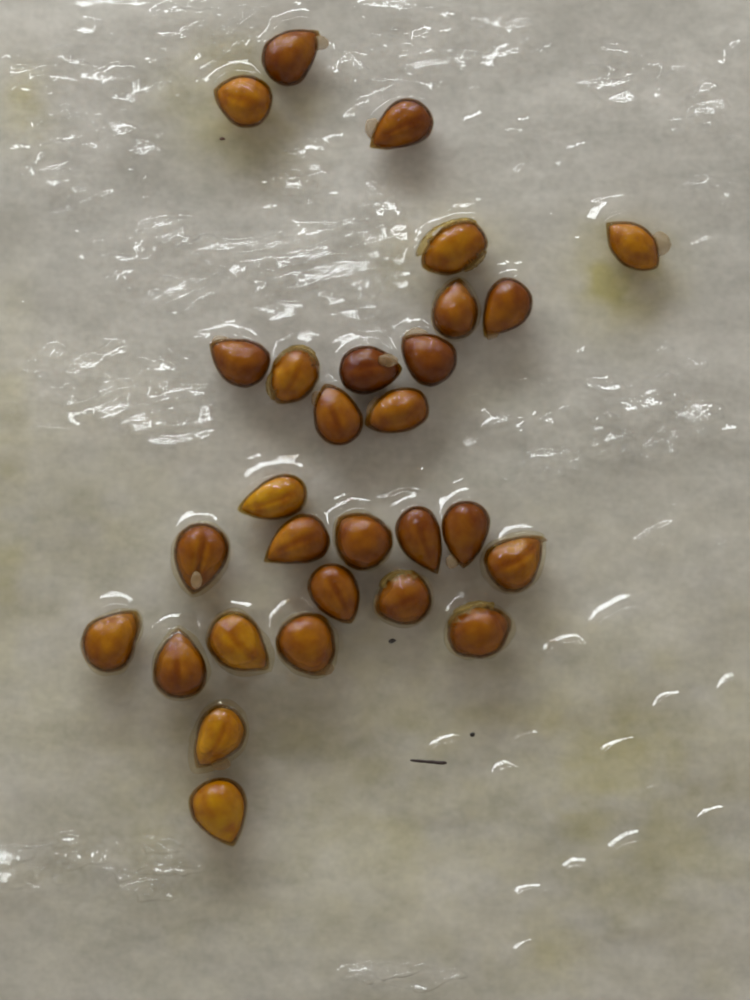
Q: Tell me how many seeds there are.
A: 29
